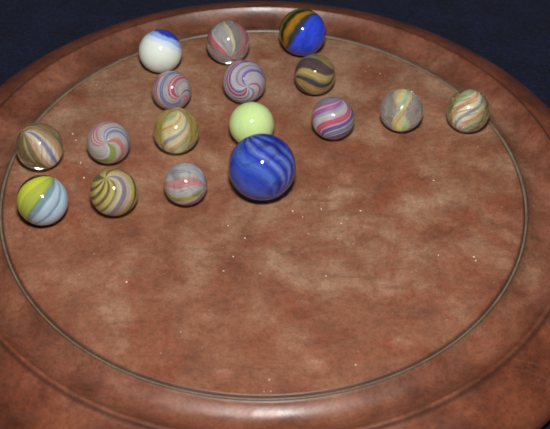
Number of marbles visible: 17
